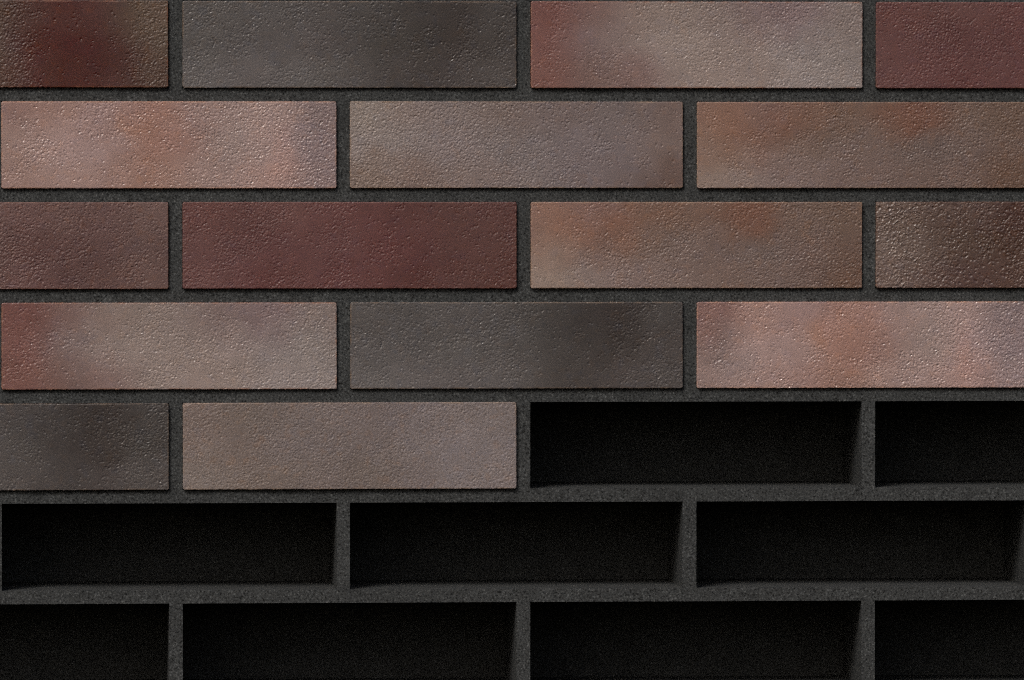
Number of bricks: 16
